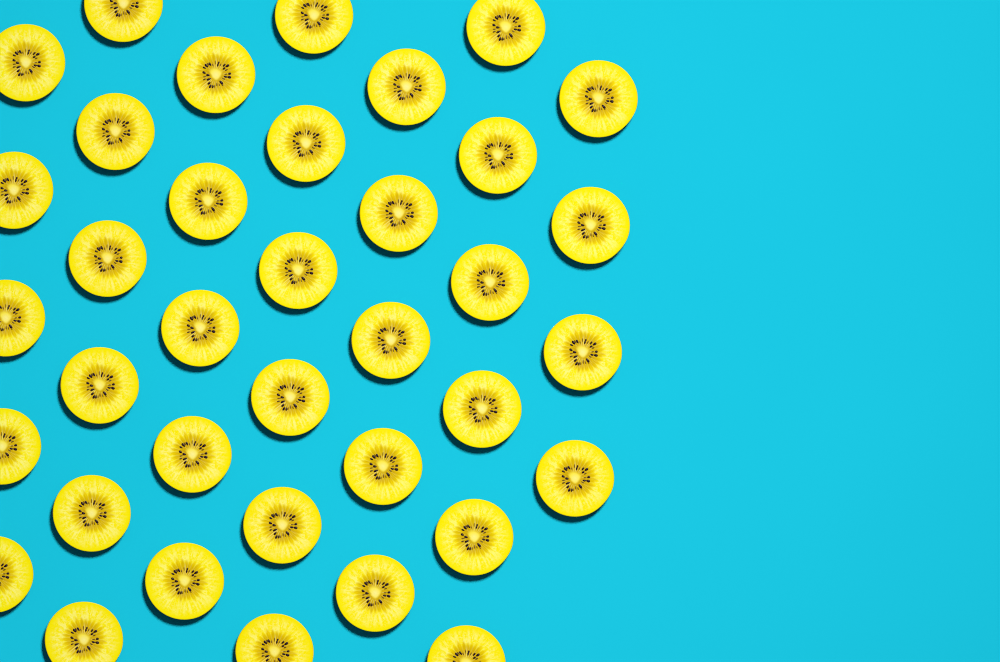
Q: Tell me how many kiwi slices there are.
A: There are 37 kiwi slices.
